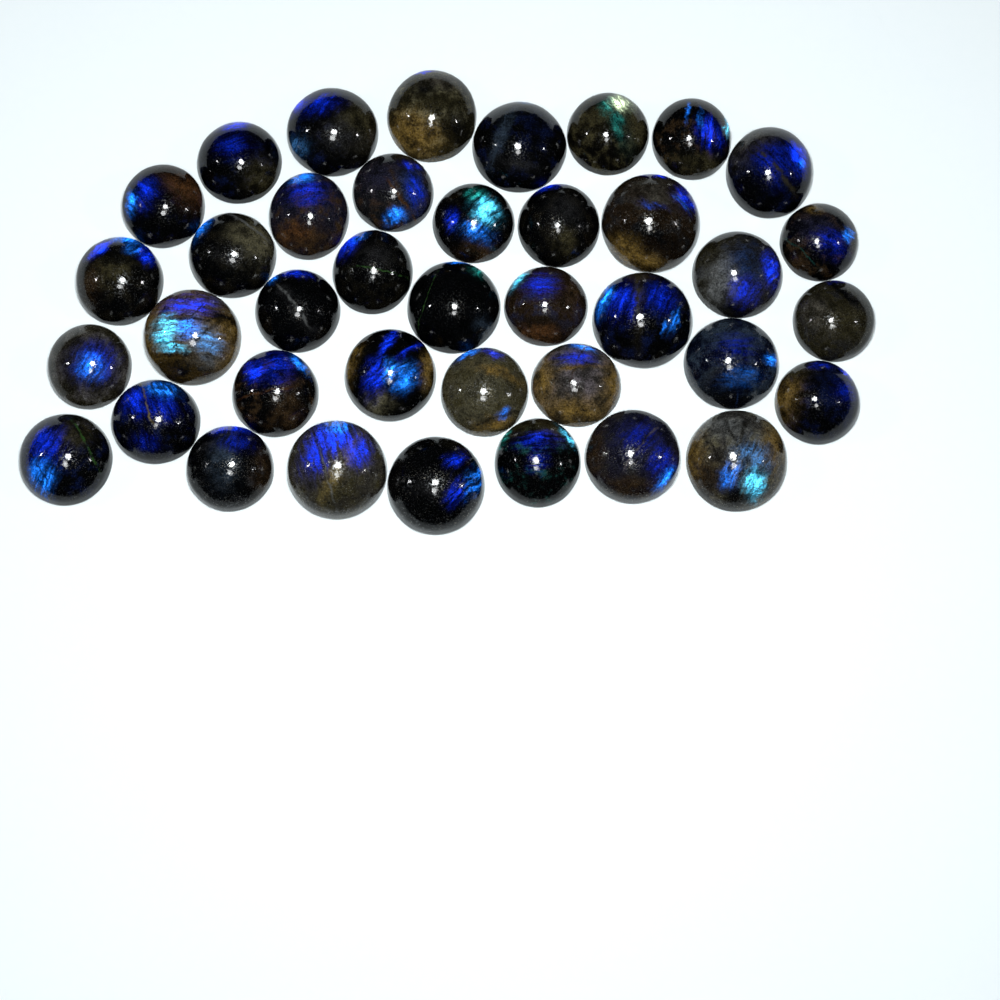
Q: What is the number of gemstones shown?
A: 39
